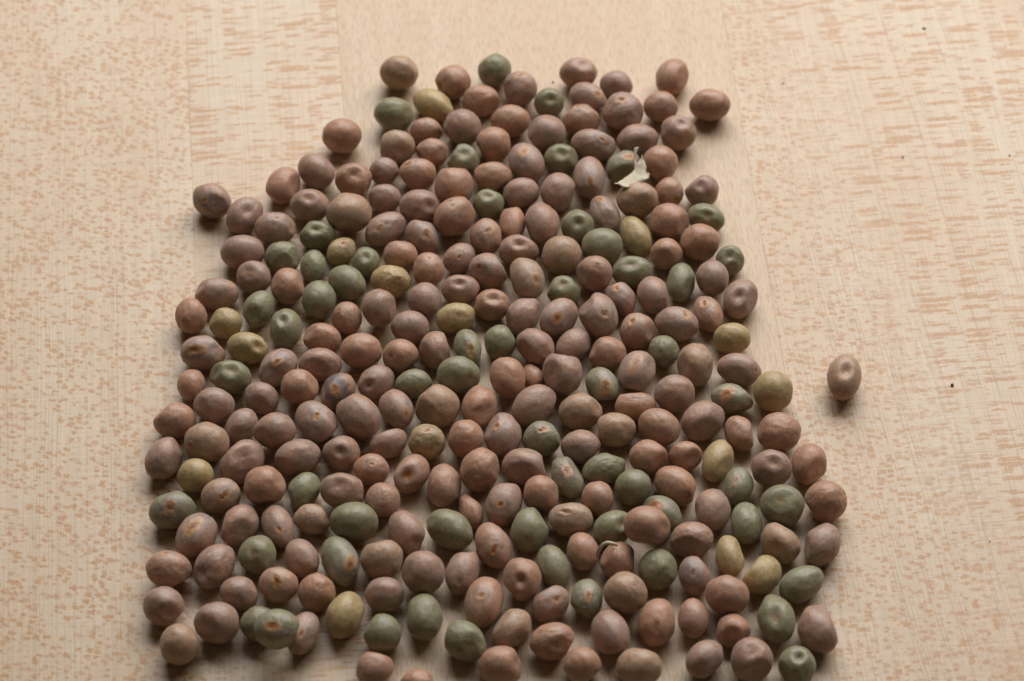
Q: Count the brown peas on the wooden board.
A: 200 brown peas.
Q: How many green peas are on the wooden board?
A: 57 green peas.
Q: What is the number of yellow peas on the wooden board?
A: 15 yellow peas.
